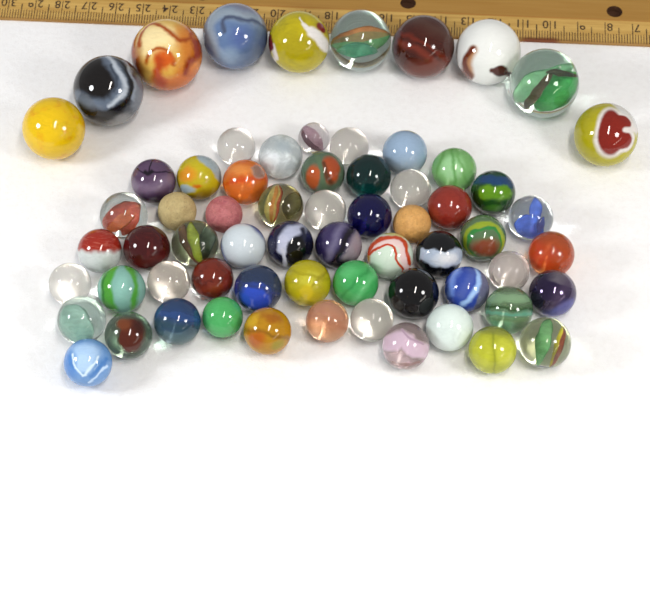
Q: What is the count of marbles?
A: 66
